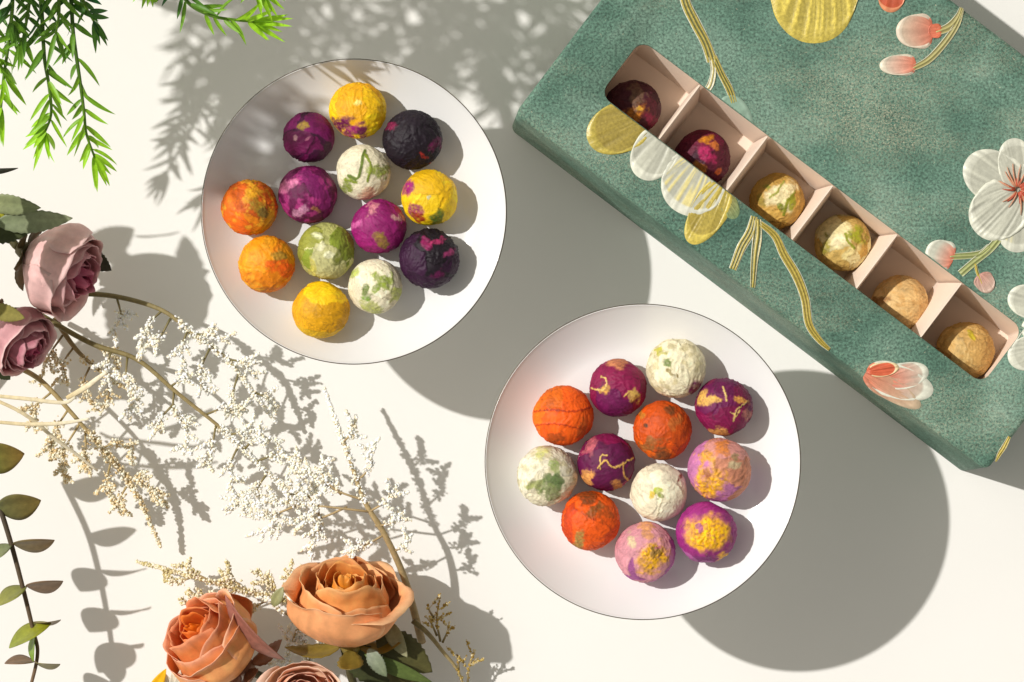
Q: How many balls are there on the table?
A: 31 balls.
